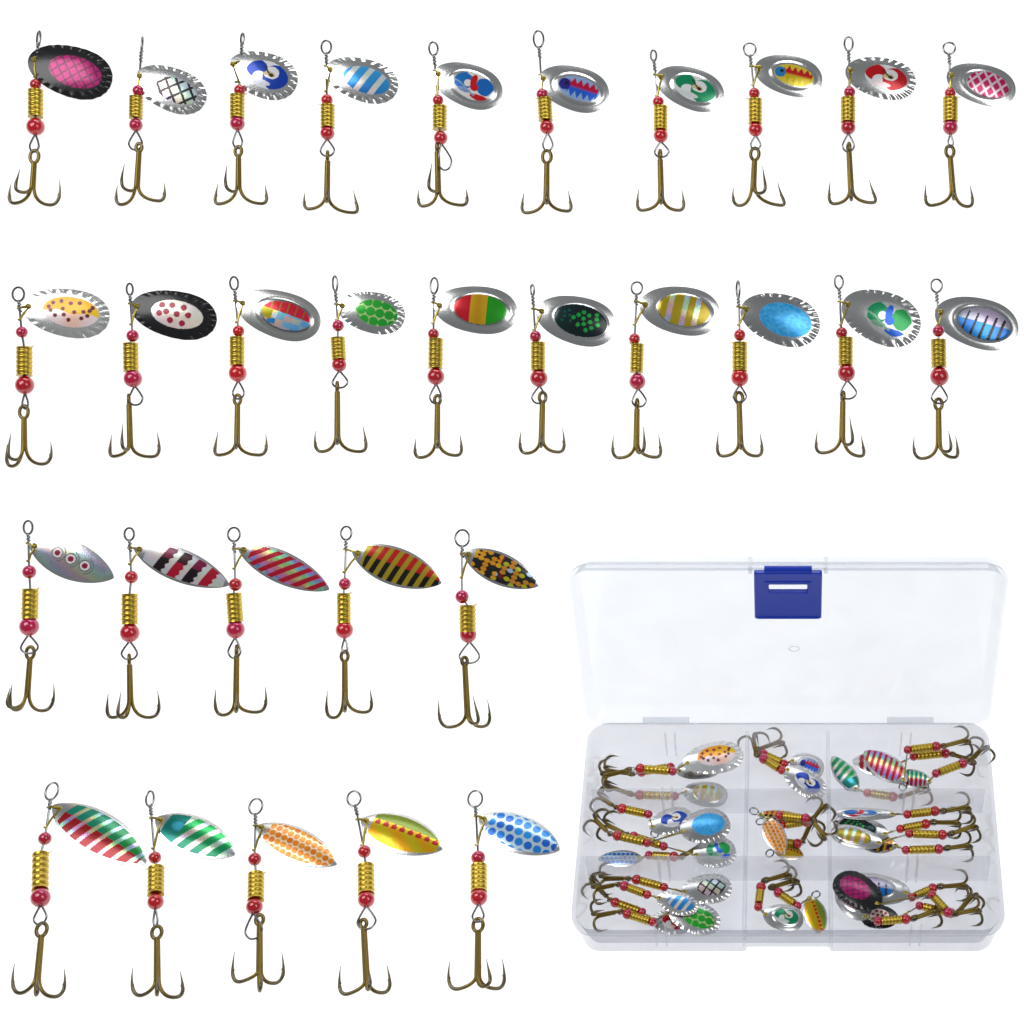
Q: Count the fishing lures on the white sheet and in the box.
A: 60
